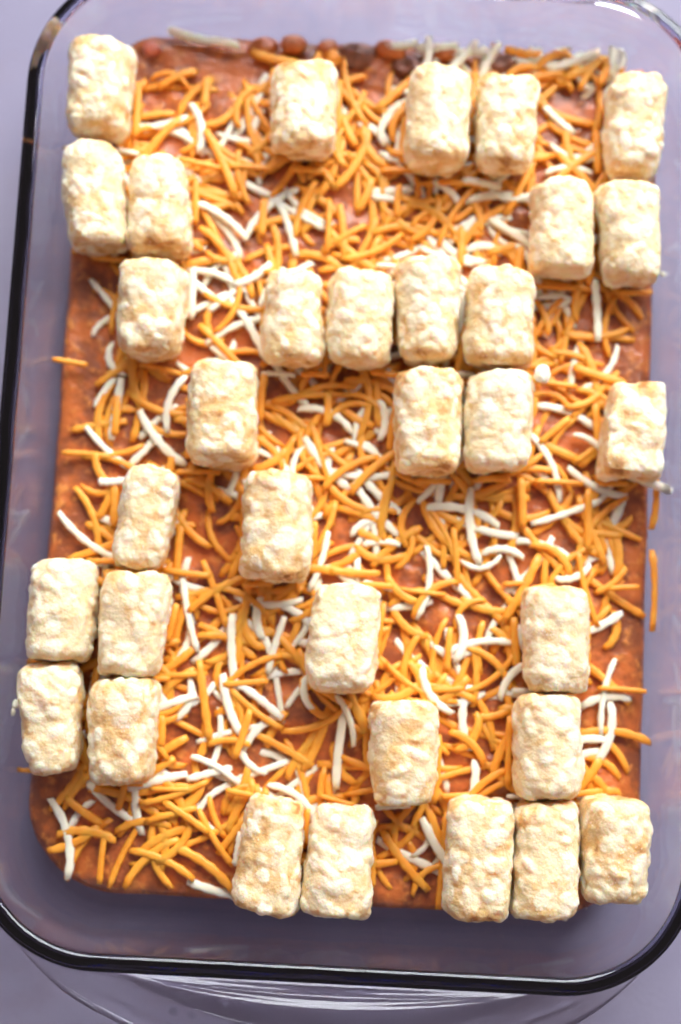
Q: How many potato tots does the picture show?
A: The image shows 33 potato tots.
